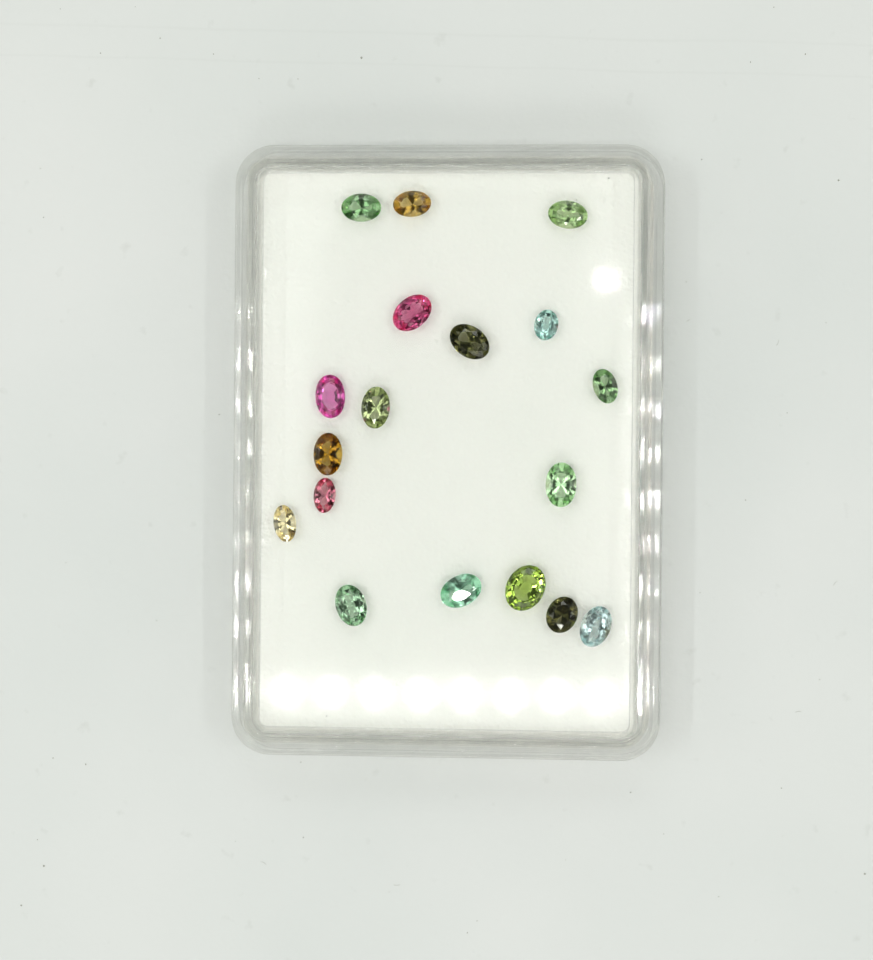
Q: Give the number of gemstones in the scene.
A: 18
